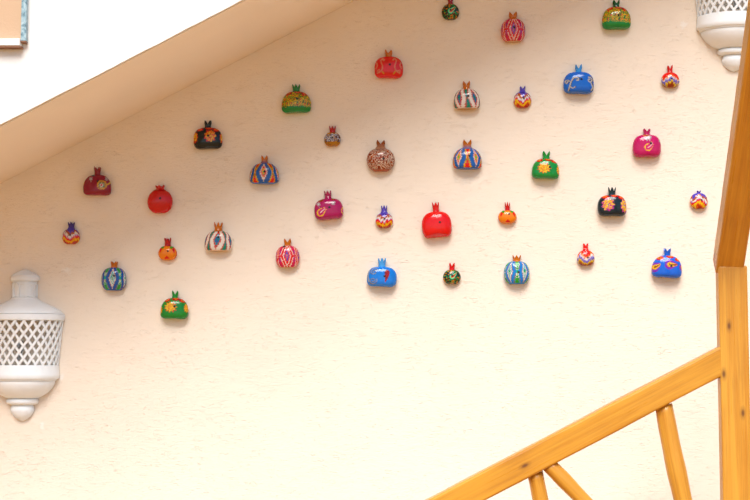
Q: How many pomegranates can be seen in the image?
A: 35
